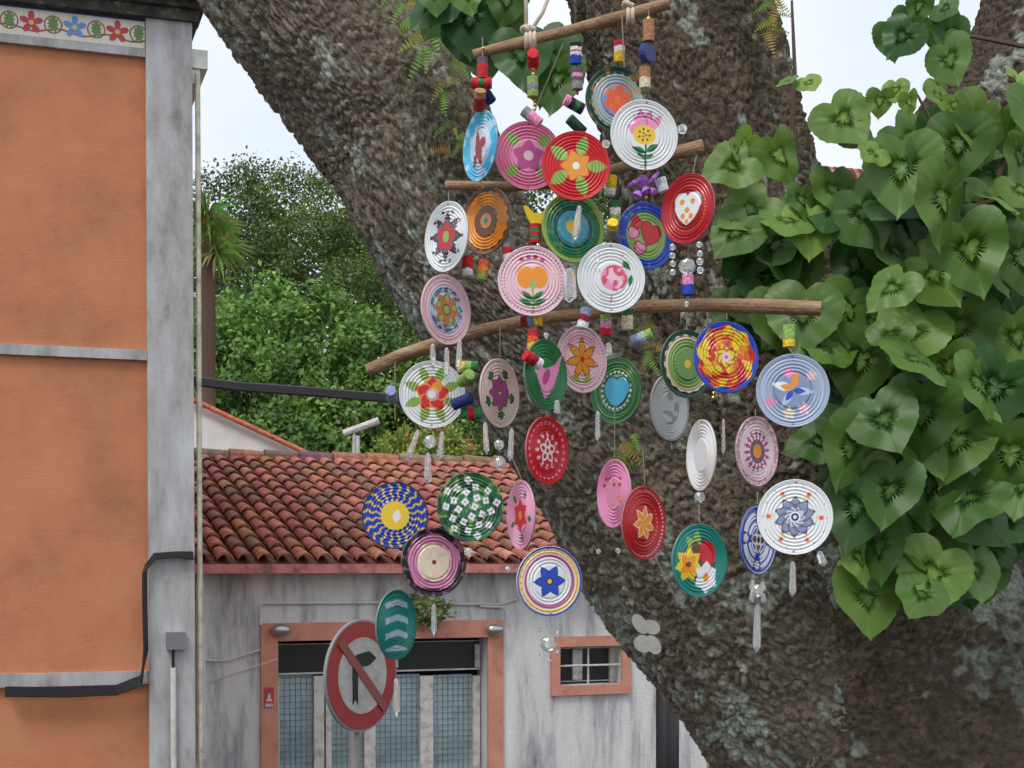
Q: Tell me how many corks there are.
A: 36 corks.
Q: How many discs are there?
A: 36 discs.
